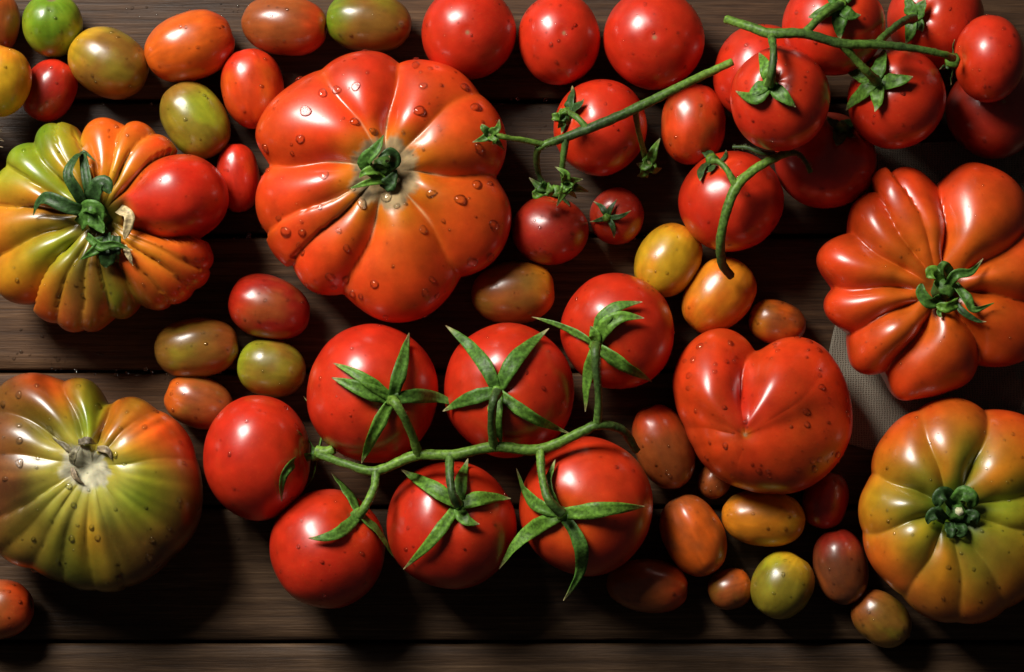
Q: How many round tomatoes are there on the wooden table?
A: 22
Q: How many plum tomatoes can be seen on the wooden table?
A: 31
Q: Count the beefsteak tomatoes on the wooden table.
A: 6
